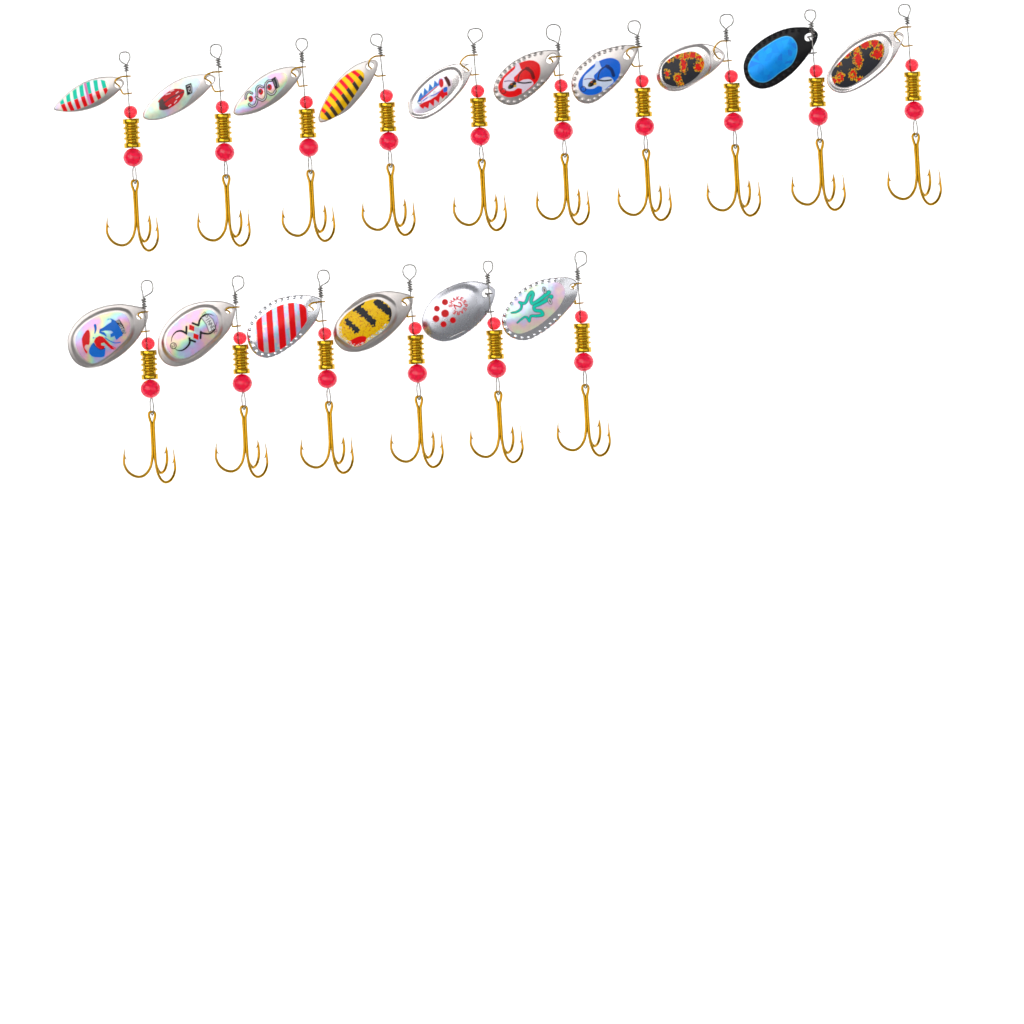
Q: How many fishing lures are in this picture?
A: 16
